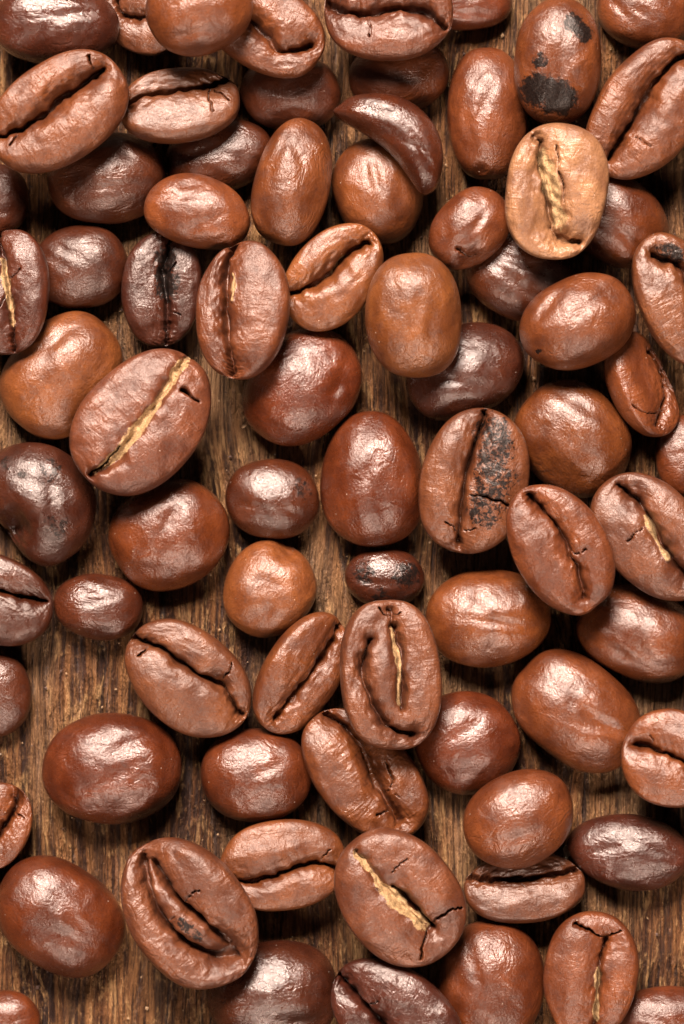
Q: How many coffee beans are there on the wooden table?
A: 77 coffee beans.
